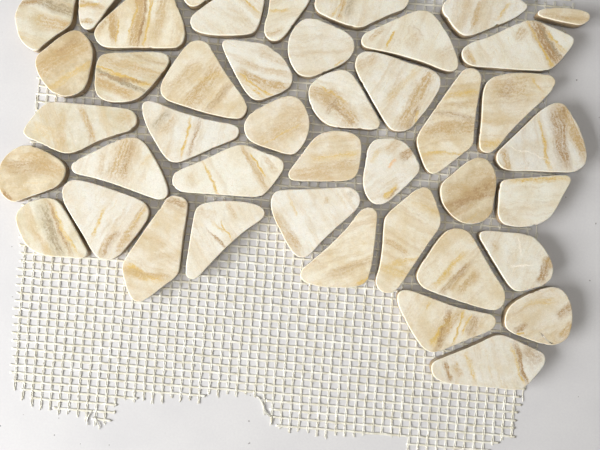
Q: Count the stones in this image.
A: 43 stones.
